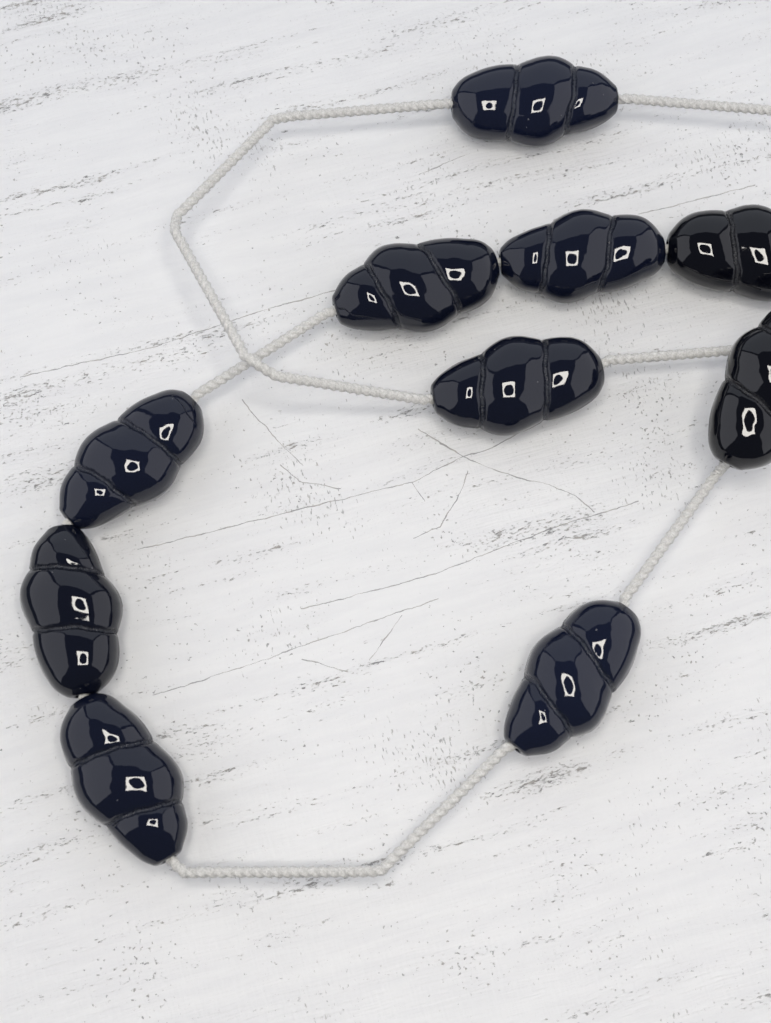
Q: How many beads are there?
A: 10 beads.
